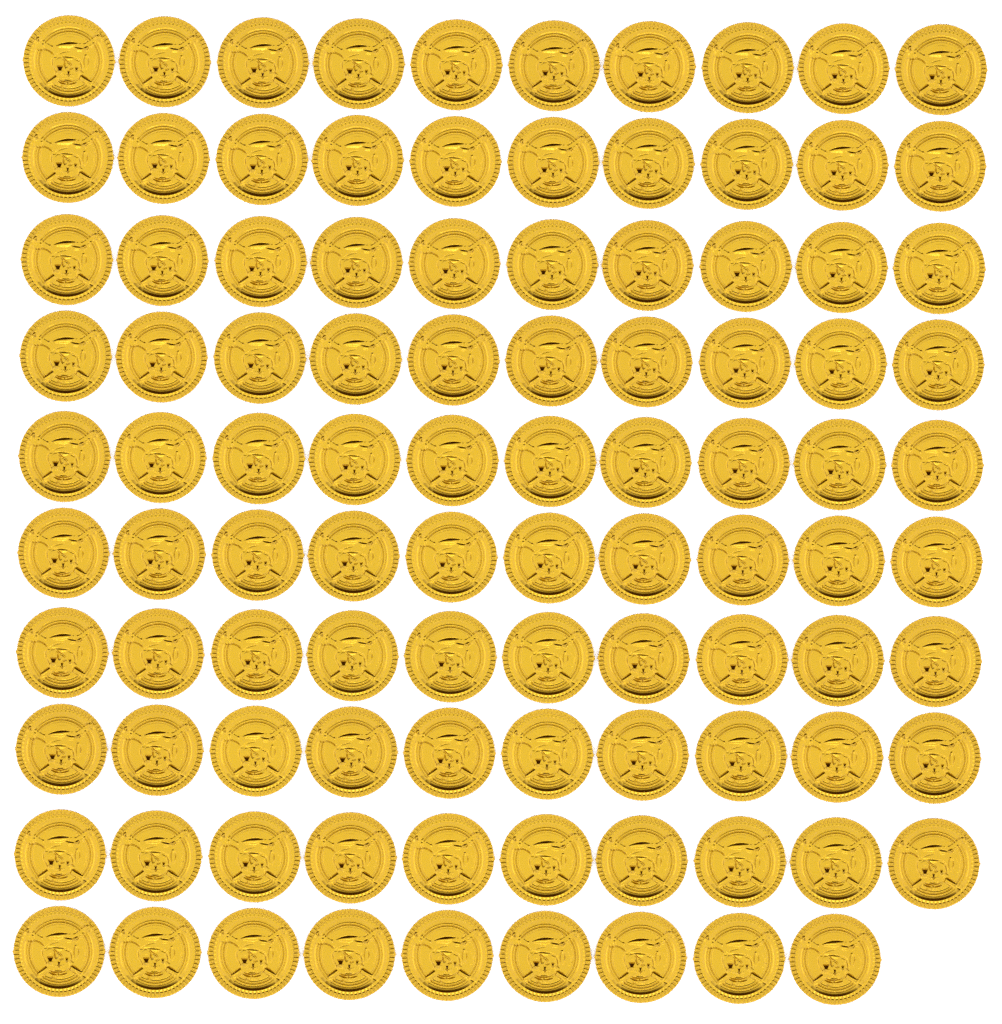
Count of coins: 99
